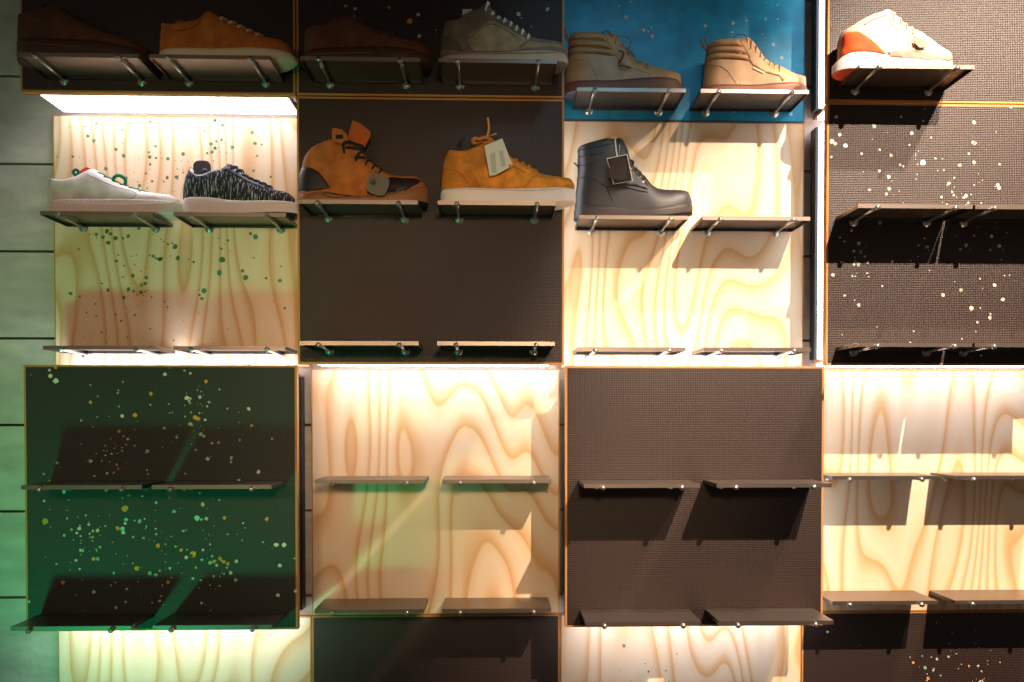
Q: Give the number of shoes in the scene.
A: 12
